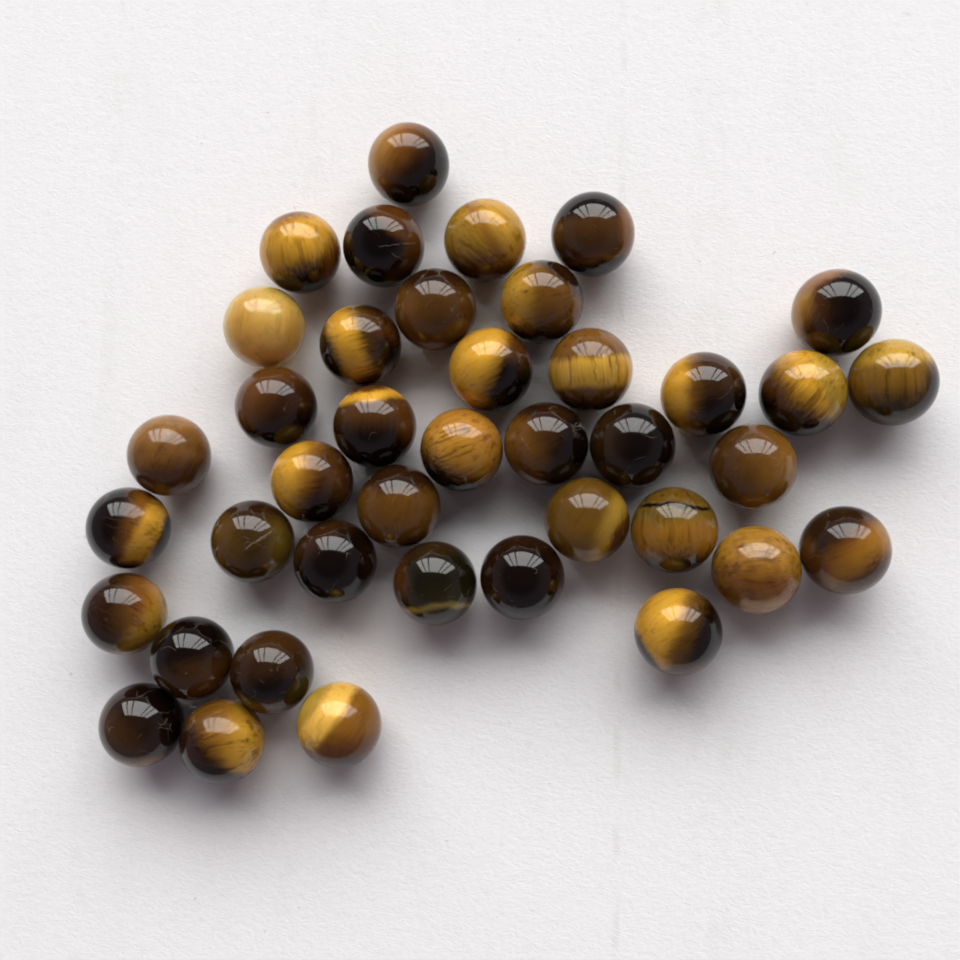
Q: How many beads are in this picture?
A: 40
